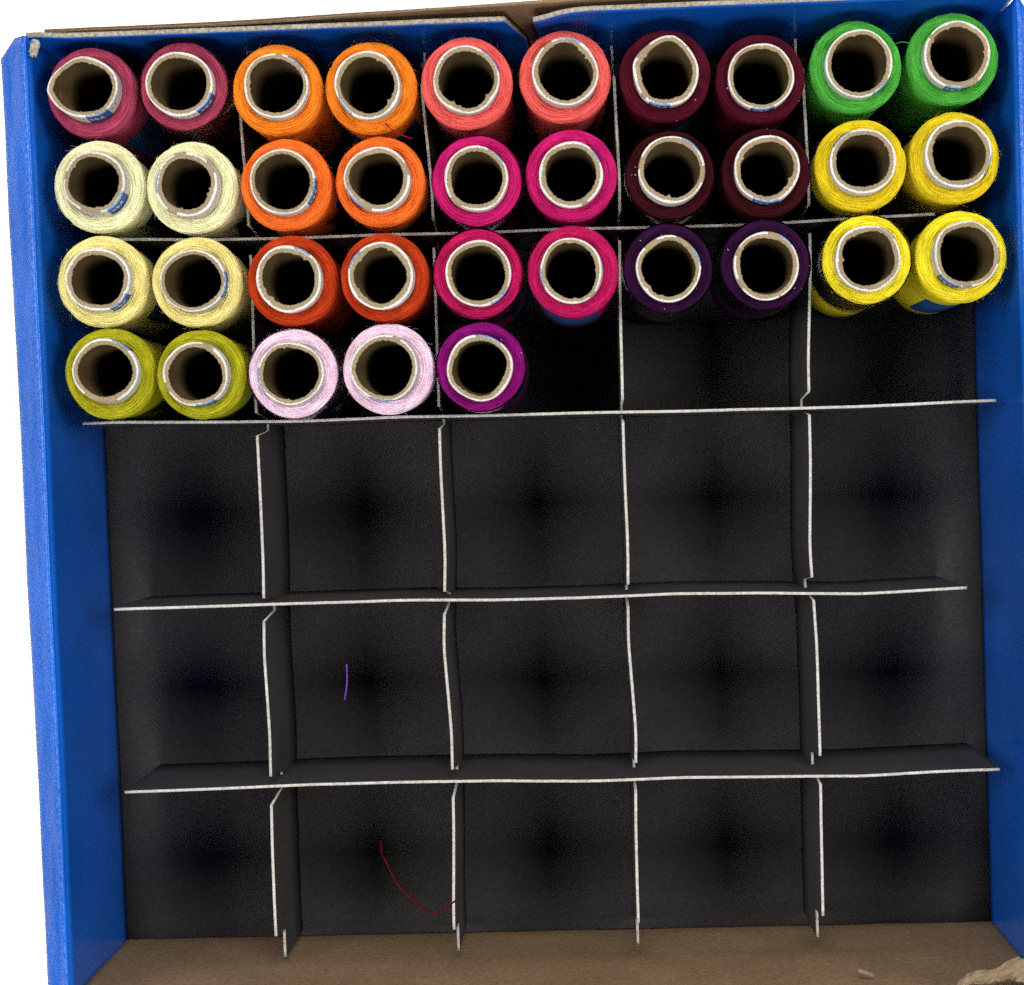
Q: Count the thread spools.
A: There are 35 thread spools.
